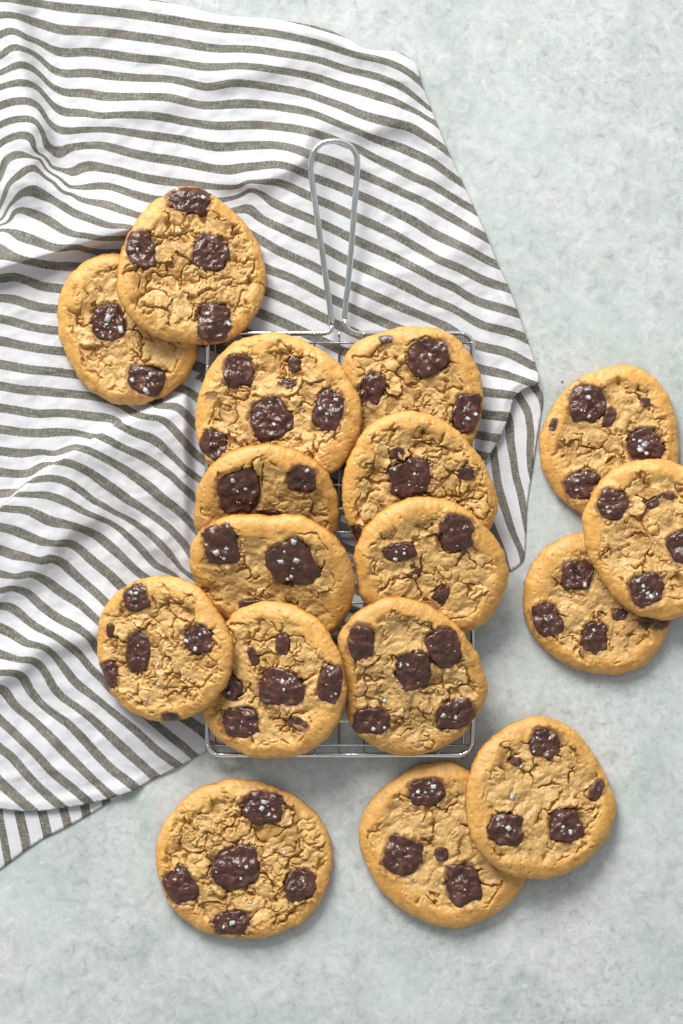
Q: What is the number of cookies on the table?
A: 17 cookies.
